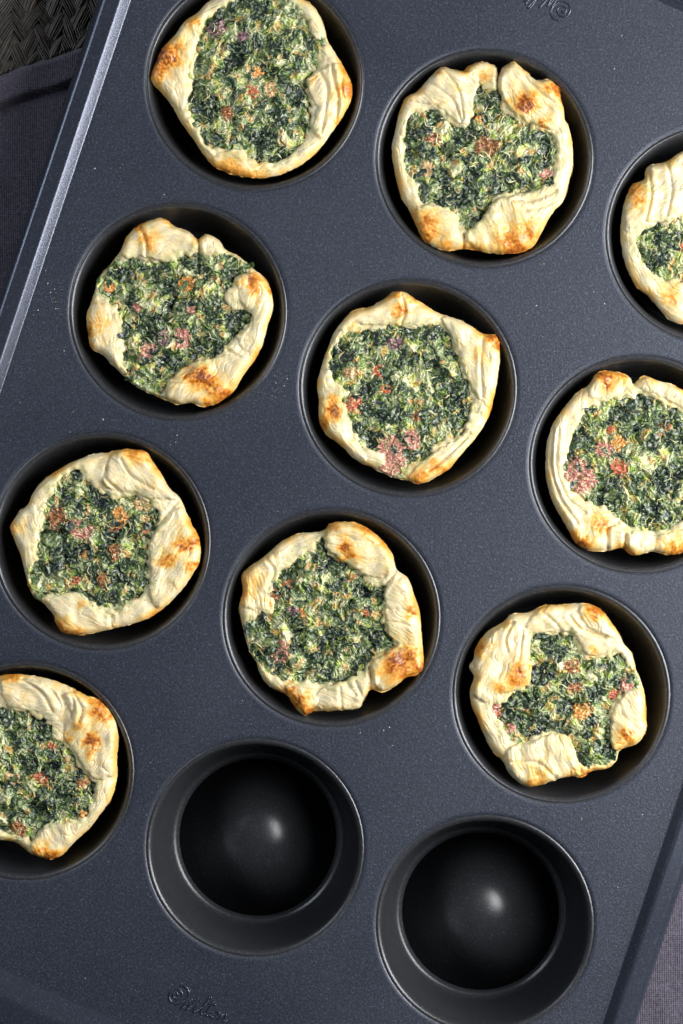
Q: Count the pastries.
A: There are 10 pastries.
